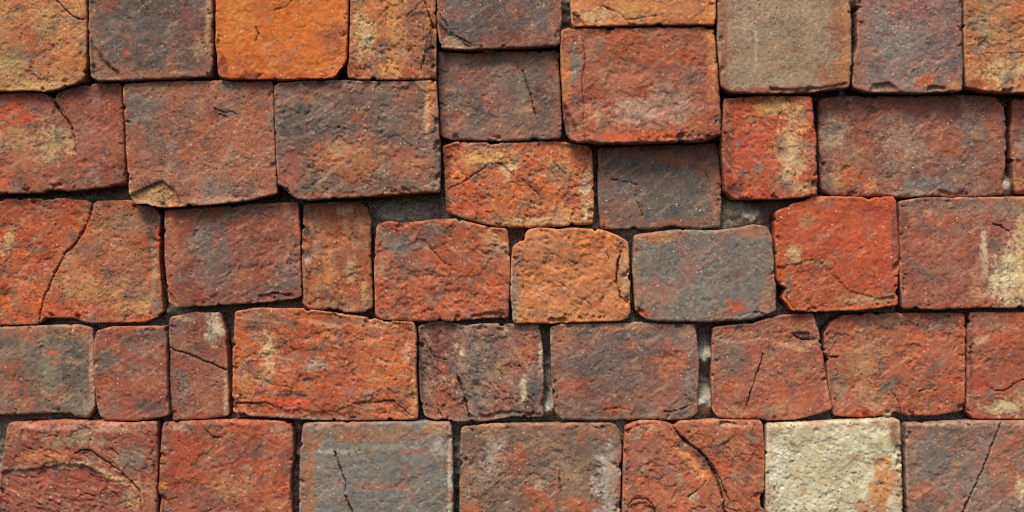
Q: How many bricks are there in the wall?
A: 43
